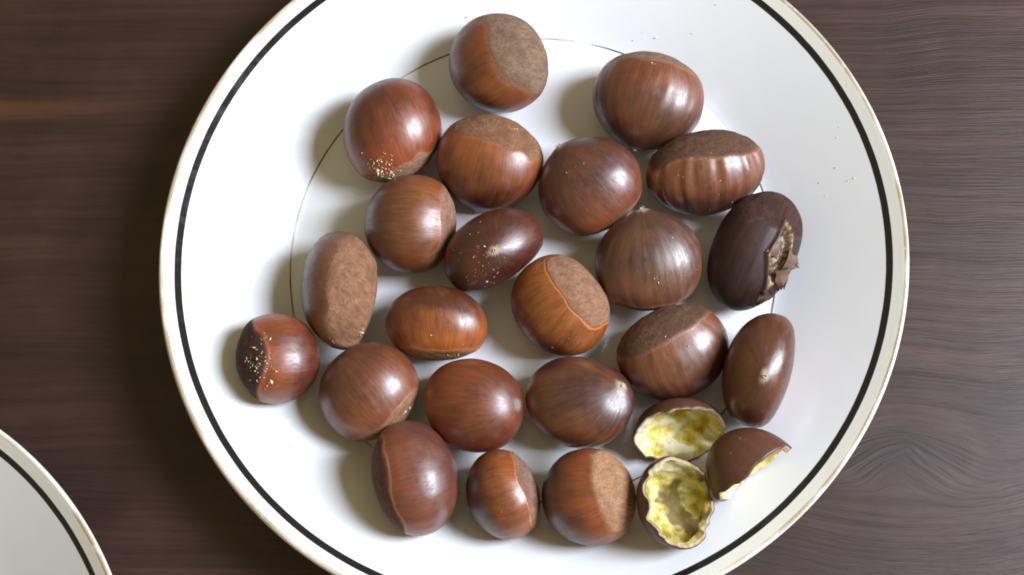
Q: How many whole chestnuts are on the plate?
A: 22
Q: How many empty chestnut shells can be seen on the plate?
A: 3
